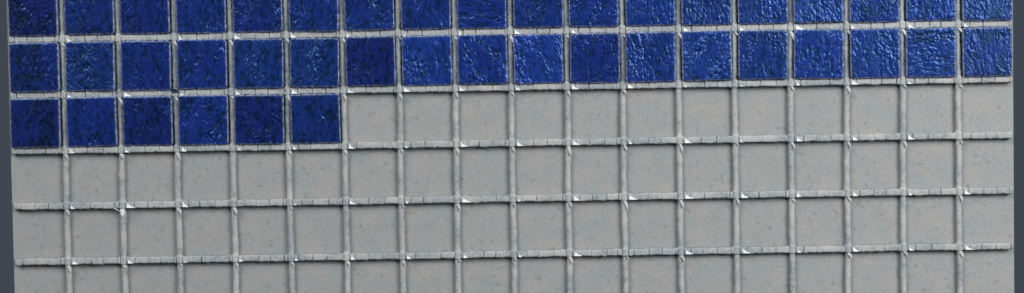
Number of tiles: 42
